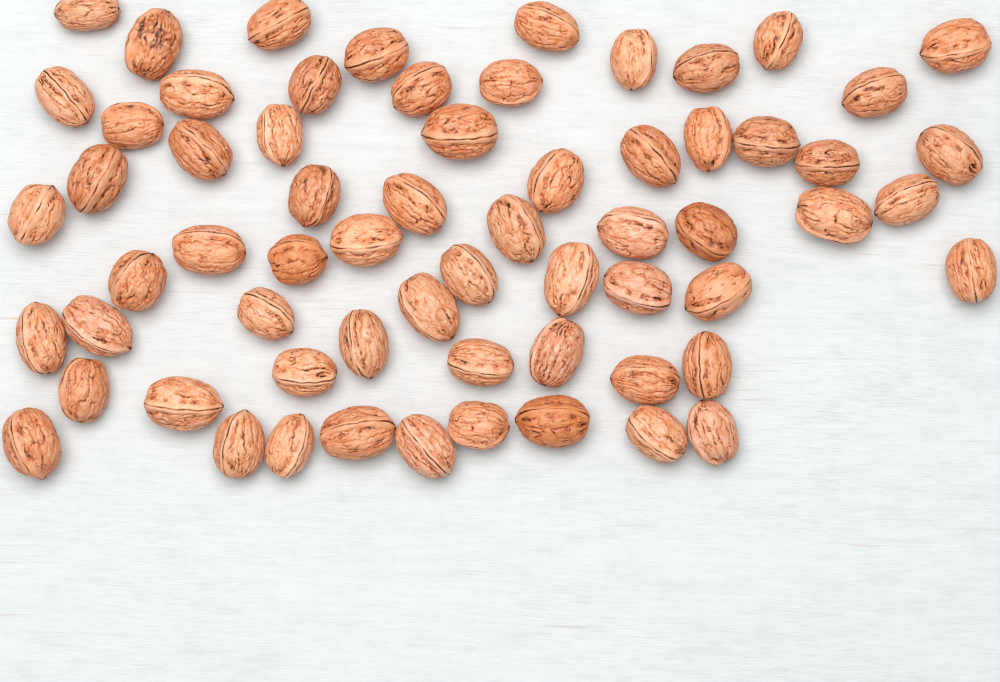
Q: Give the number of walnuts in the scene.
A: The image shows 64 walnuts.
